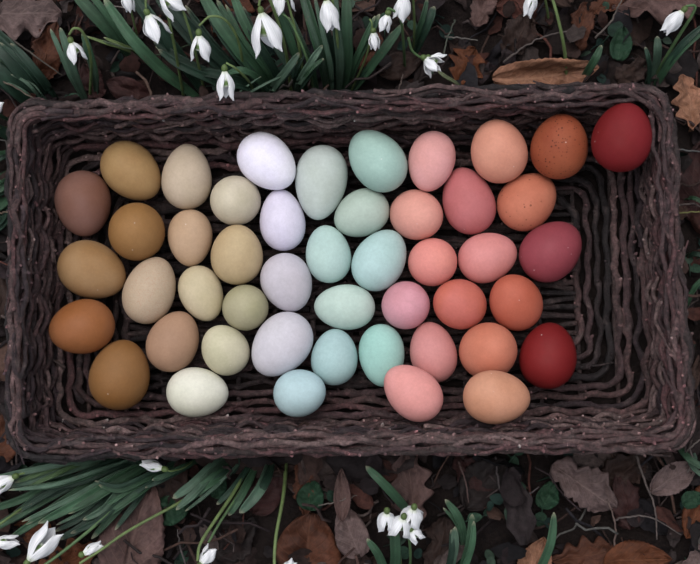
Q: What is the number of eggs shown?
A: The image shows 47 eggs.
